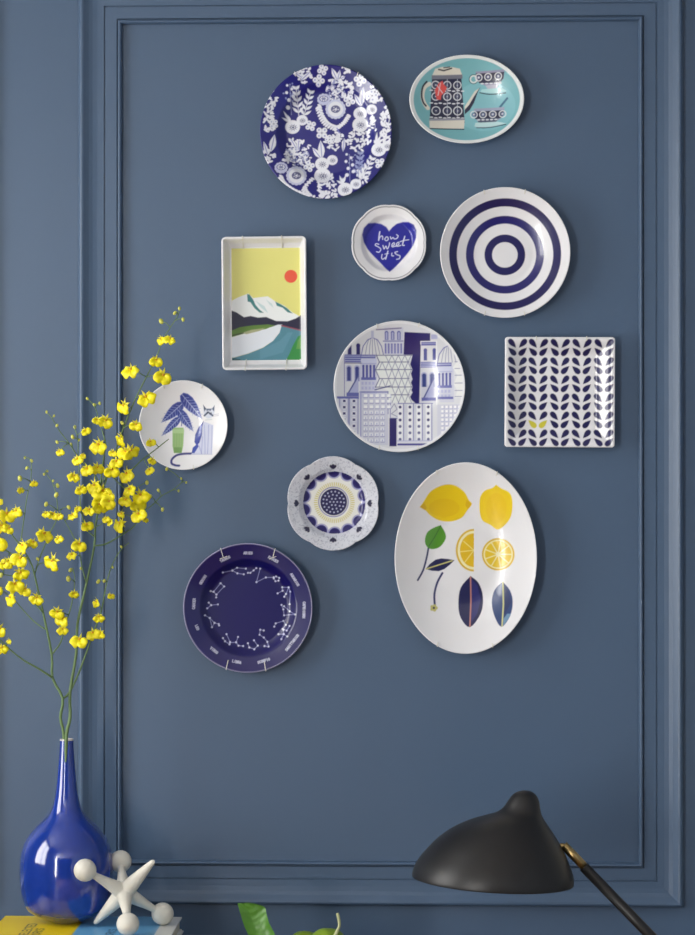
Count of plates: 11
